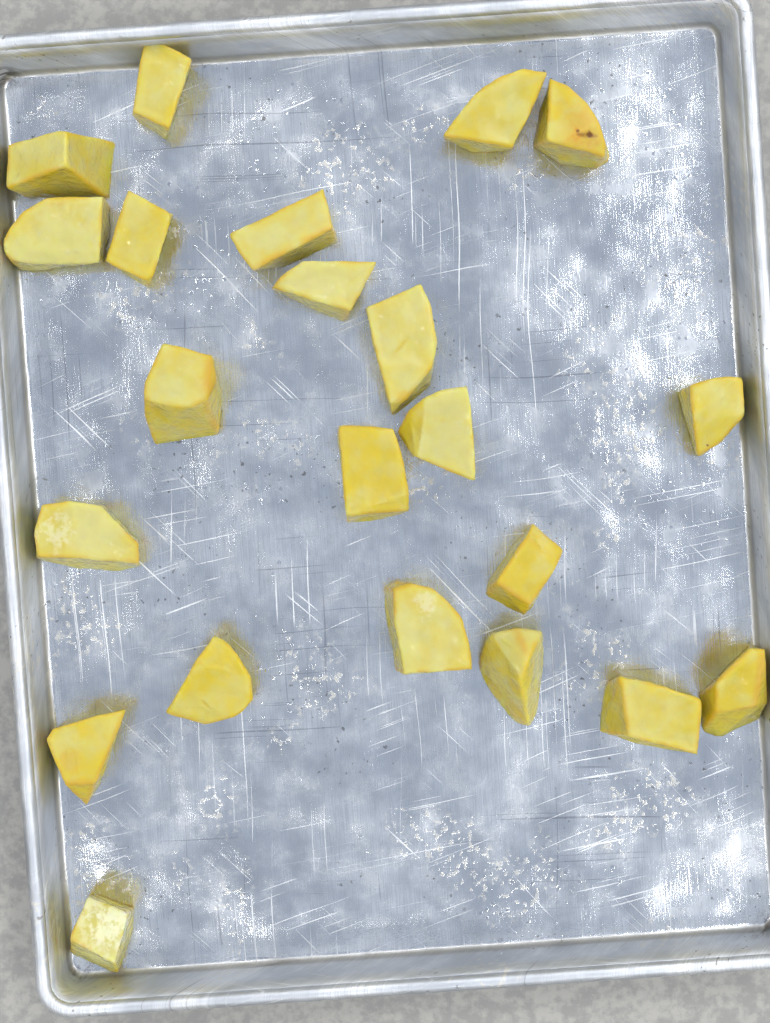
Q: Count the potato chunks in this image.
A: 22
